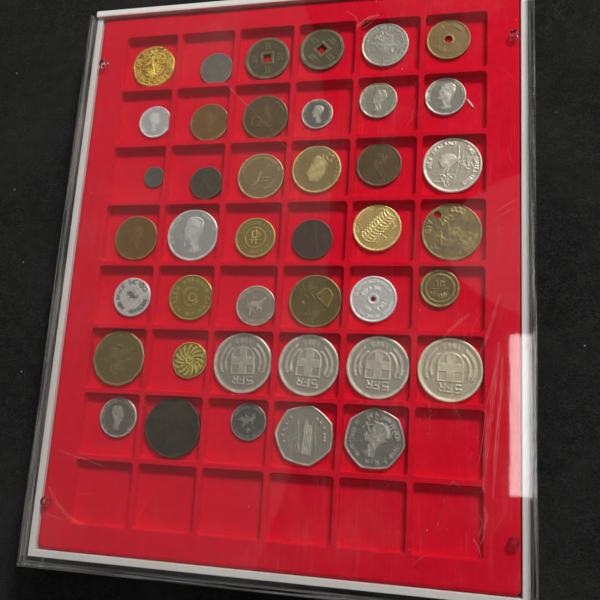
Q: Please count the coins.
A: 41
